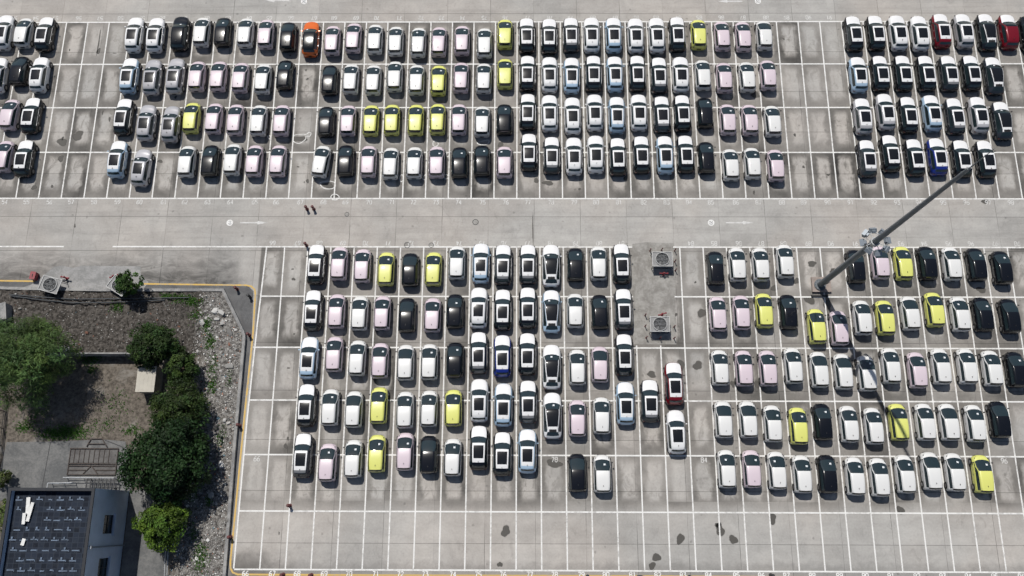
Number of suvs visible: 110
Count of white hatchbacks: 74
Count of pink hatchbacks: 47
